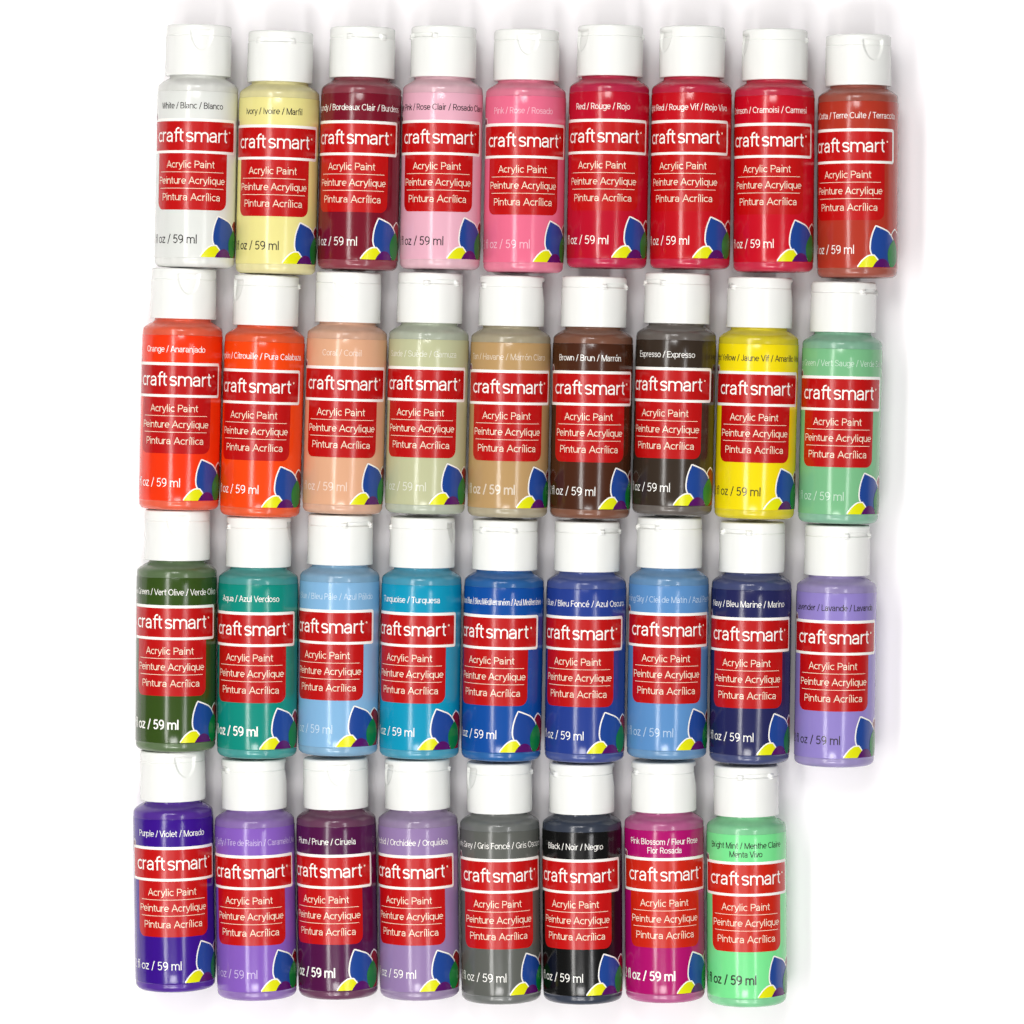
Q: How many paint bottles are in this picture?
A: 35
